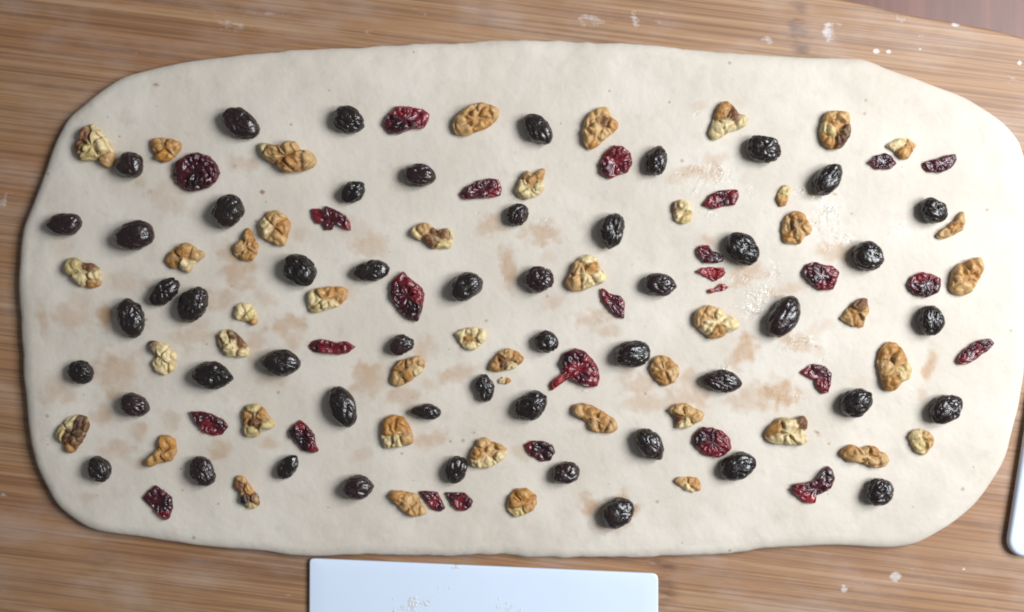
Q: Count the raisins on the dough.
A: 51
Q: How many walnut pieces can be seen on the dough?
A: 46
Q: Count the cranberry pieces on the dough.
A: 27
